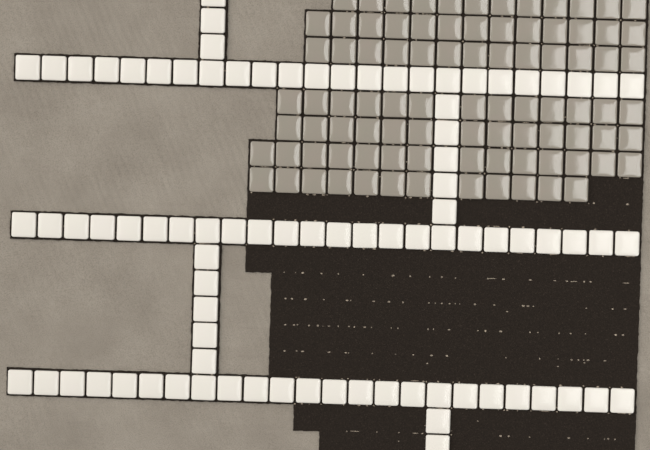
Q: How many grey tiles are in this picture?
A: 90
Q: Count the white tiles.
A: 87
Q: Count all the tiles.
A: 177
